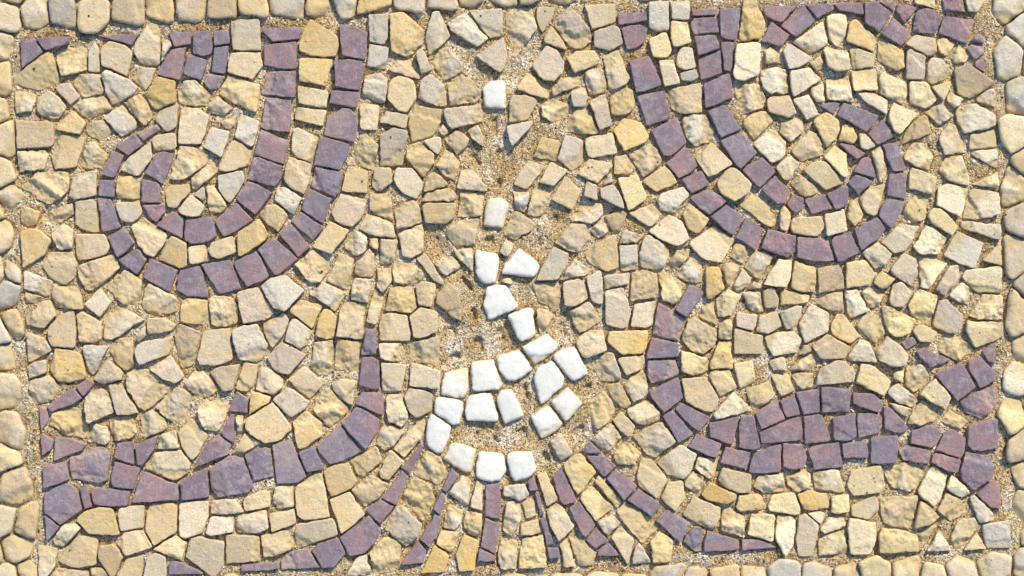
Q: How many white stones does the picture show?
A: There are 21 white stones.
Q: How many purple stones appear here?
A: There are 194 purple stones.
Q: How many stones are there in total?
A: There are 215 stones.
